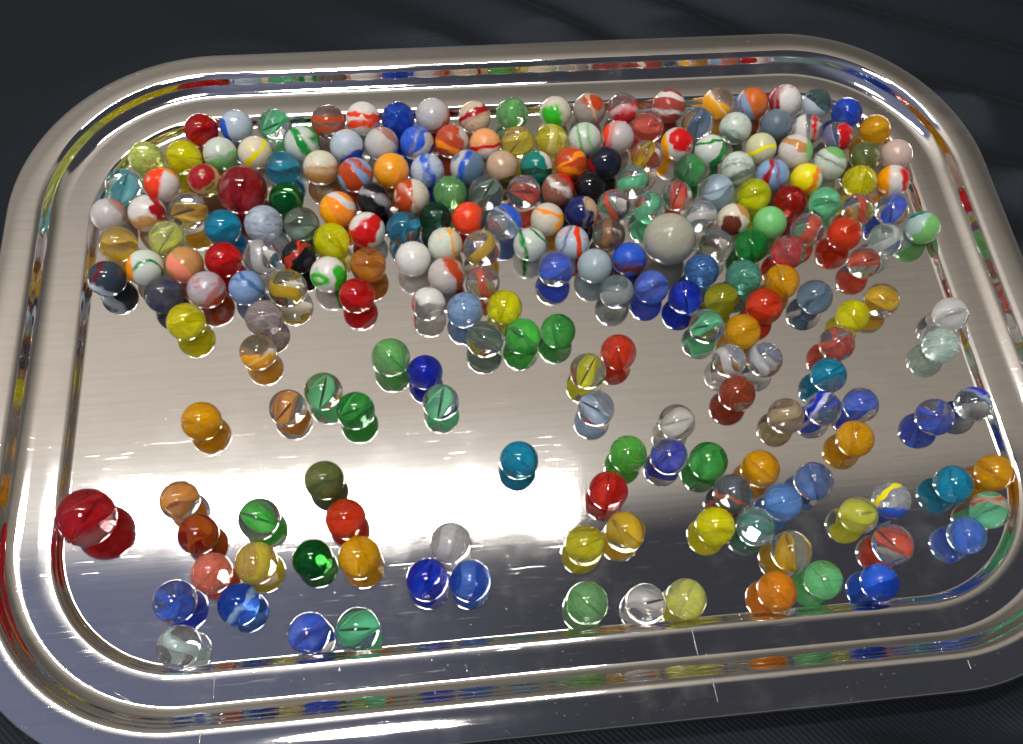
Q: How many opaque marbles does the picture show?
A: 70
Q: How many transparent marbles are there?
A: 159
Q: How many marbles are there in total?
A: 229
